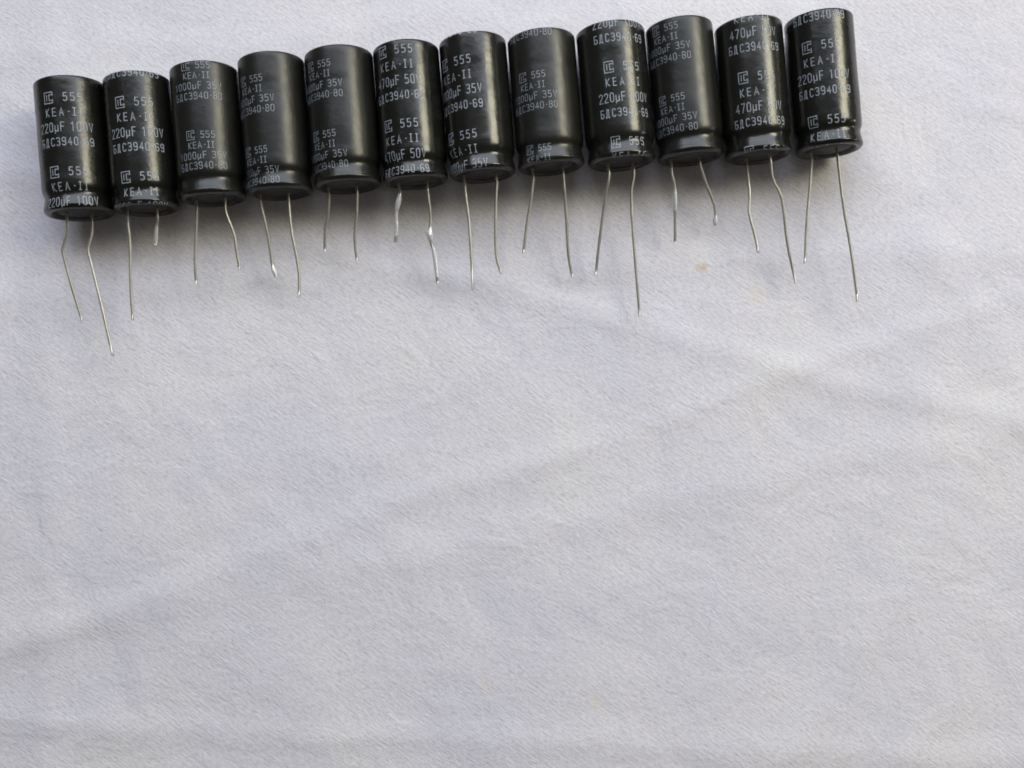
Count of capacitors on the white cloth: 12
